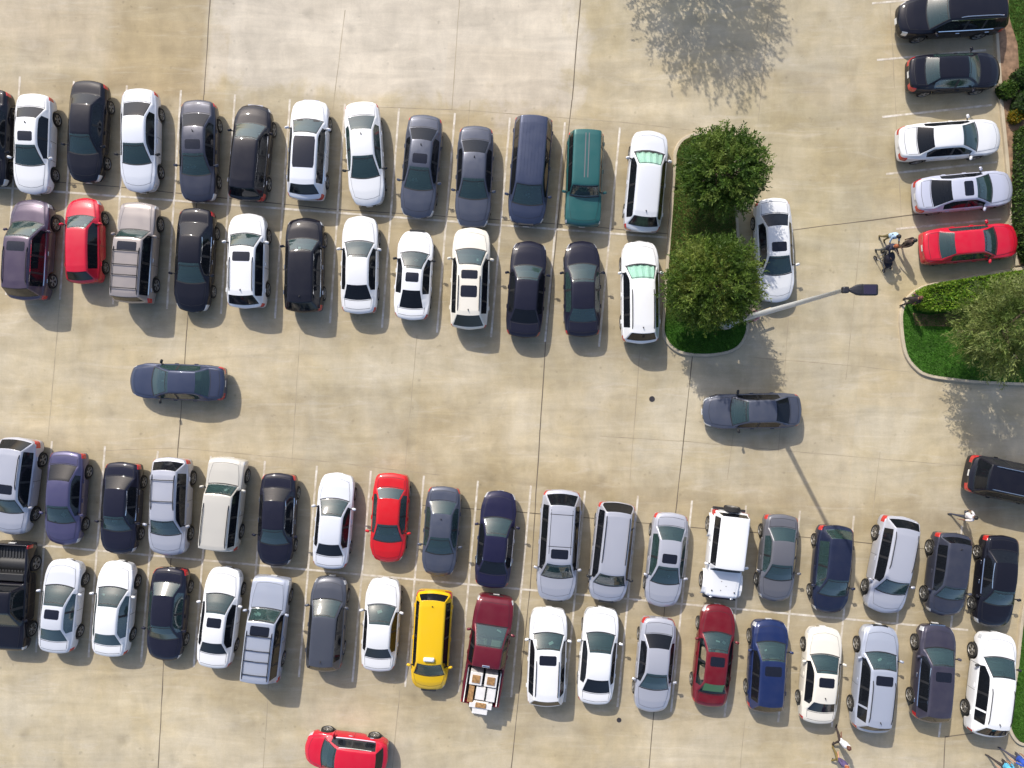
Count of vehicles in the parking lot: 73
